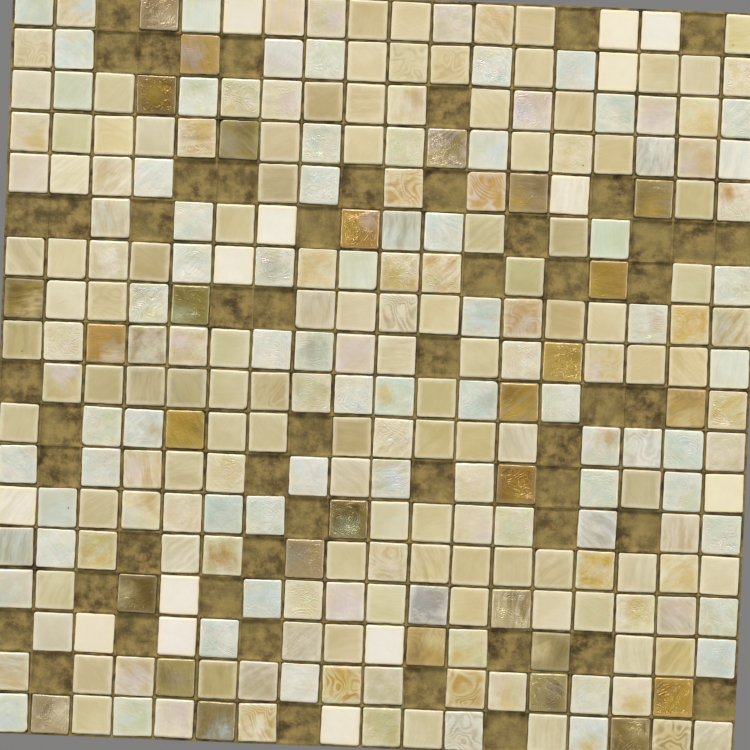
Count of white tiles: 14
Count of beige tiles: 164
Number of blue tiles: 64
